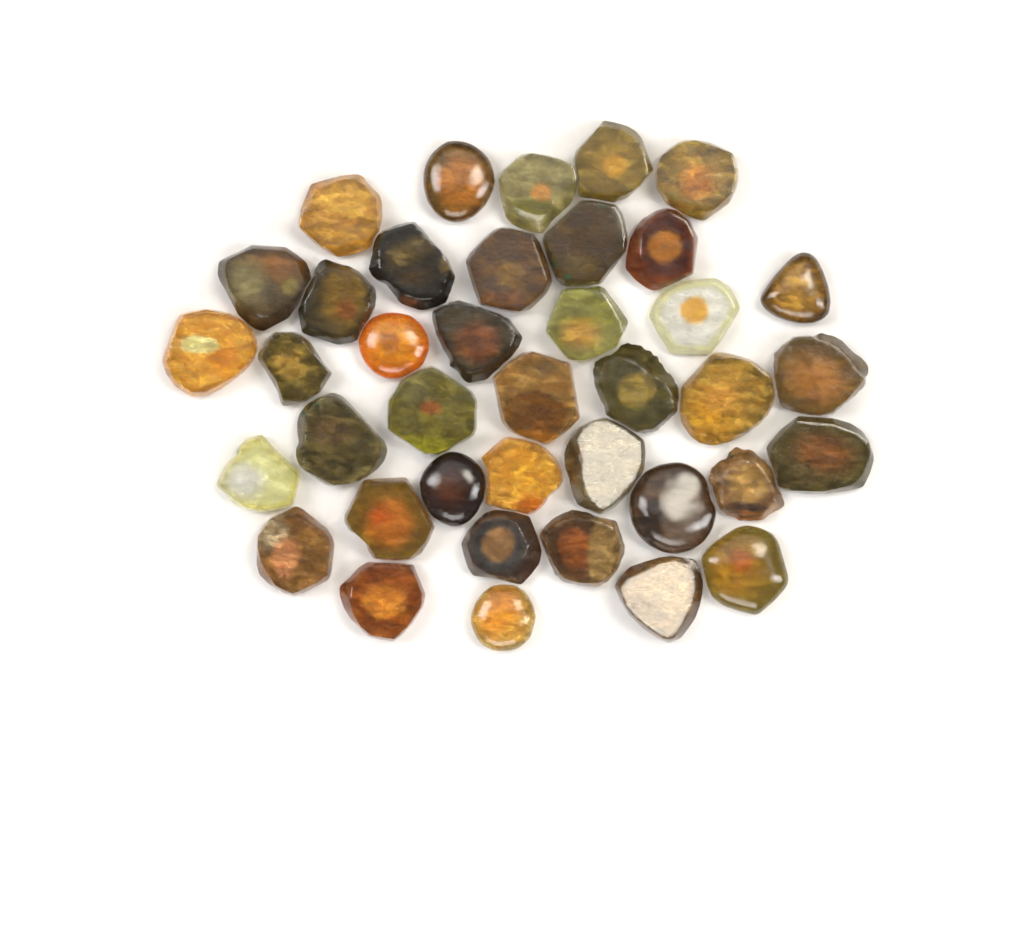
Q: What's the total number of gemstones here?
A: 39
